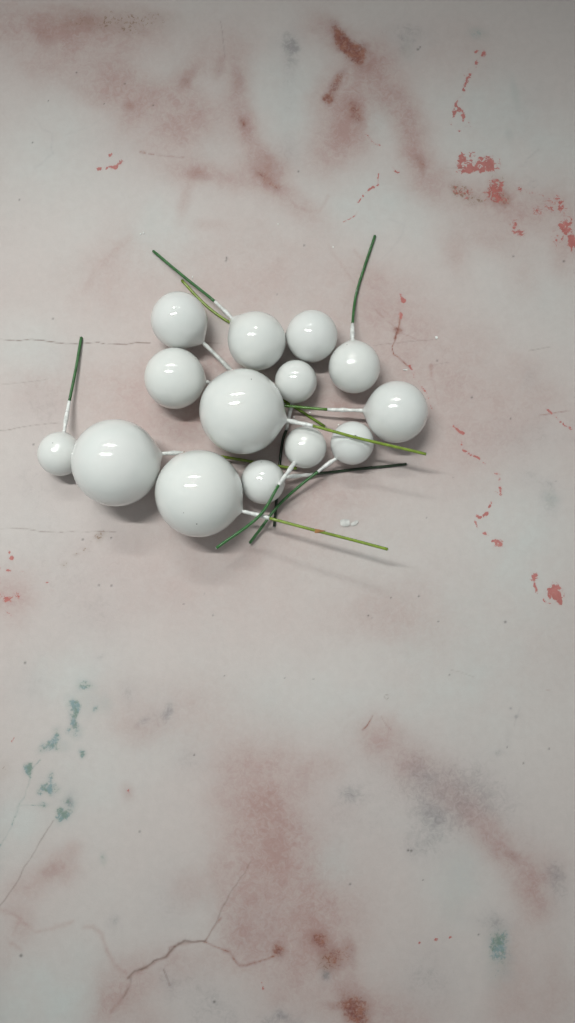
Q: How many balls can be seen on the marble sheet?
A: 14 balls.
